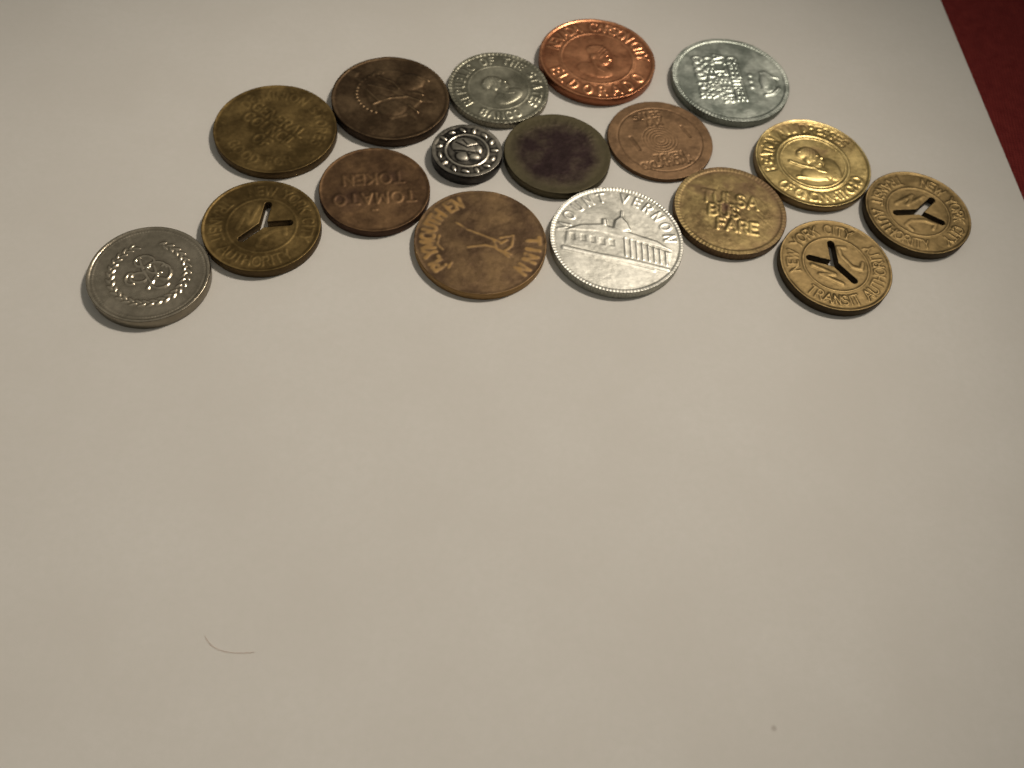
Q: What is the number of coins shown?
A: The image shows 17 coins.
